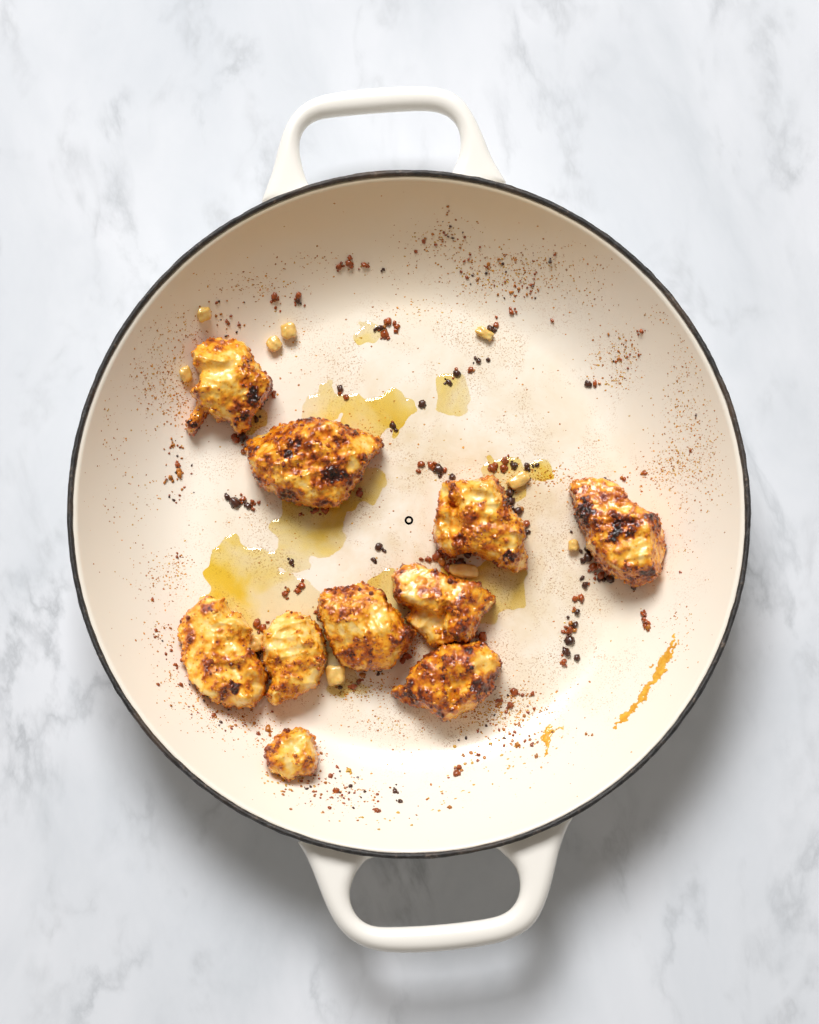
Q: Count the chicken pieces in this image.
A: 10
